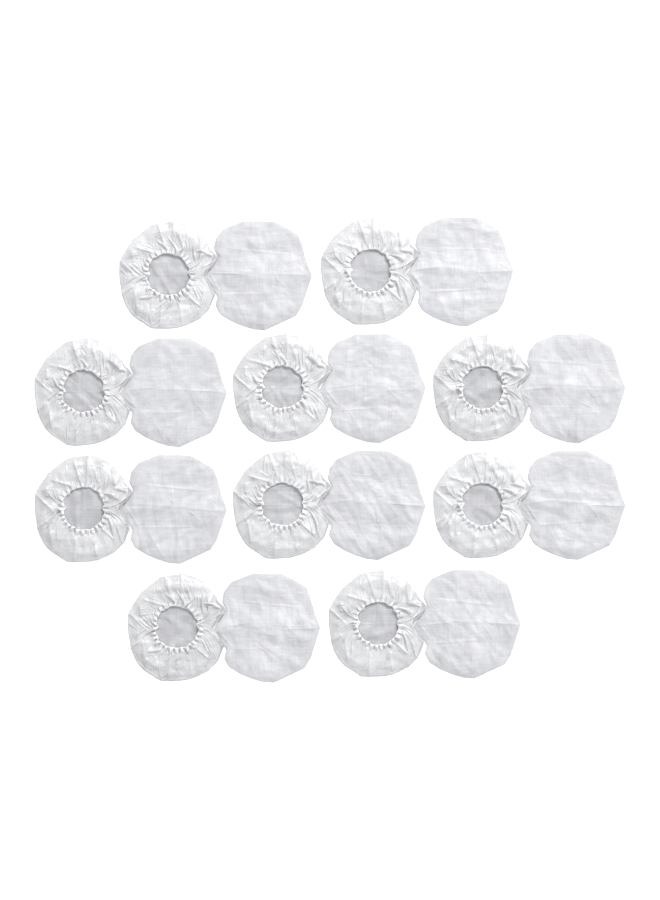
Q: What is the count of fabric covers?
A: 20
